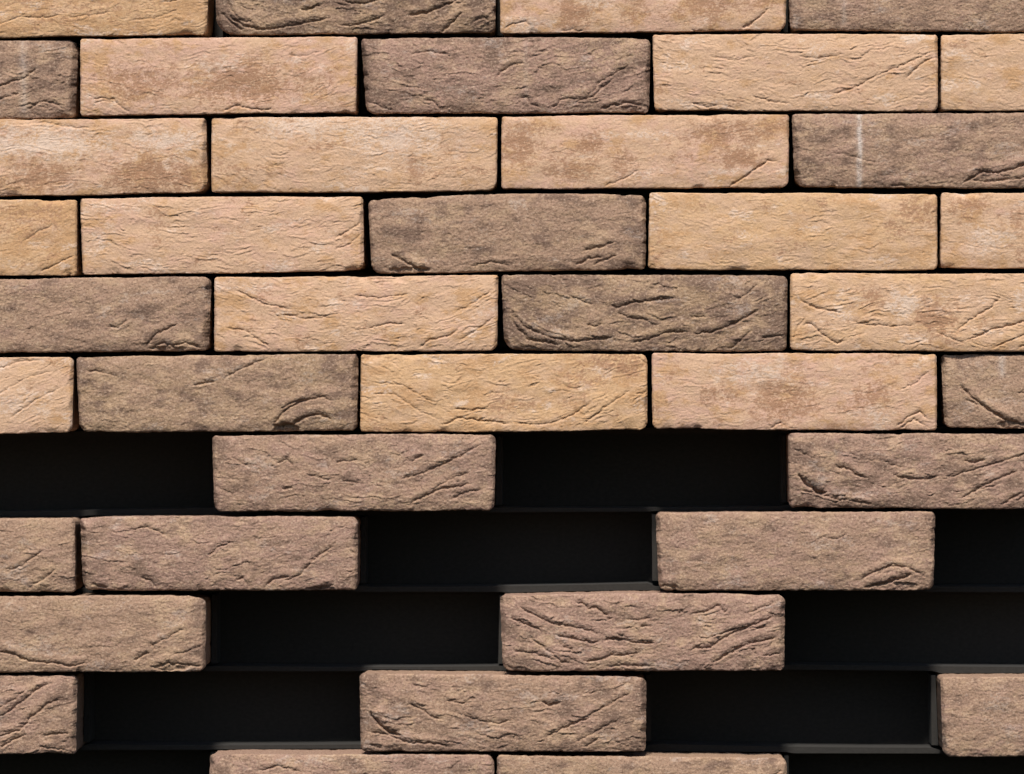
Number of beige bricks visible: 17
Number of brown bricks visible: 22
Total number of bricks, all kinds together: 39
